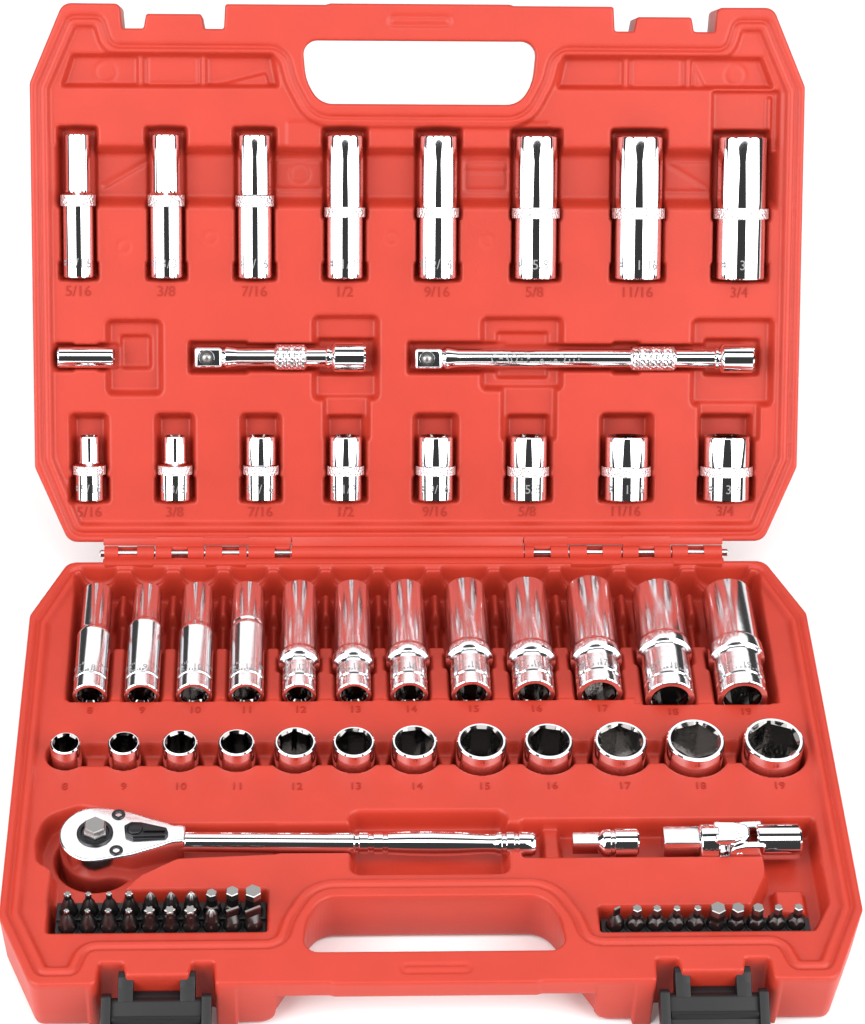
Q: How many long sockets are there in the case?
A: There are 20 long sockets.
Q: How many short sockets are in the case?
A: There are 21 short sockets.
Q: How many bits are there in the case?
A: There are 30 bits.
